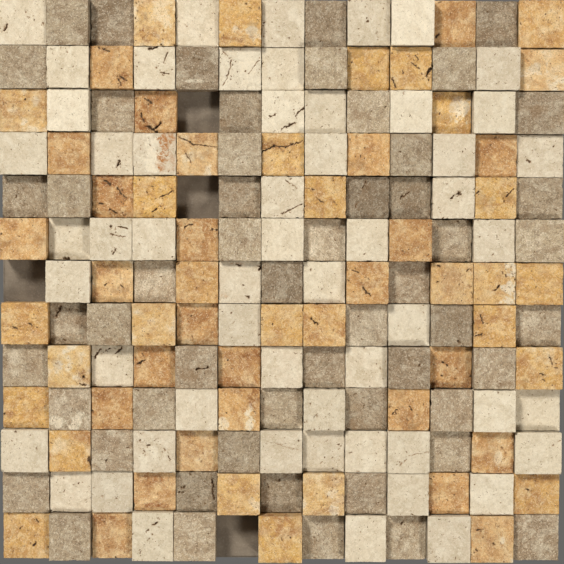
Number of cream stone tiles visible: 55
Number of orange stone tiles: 56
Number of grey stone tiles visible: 54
